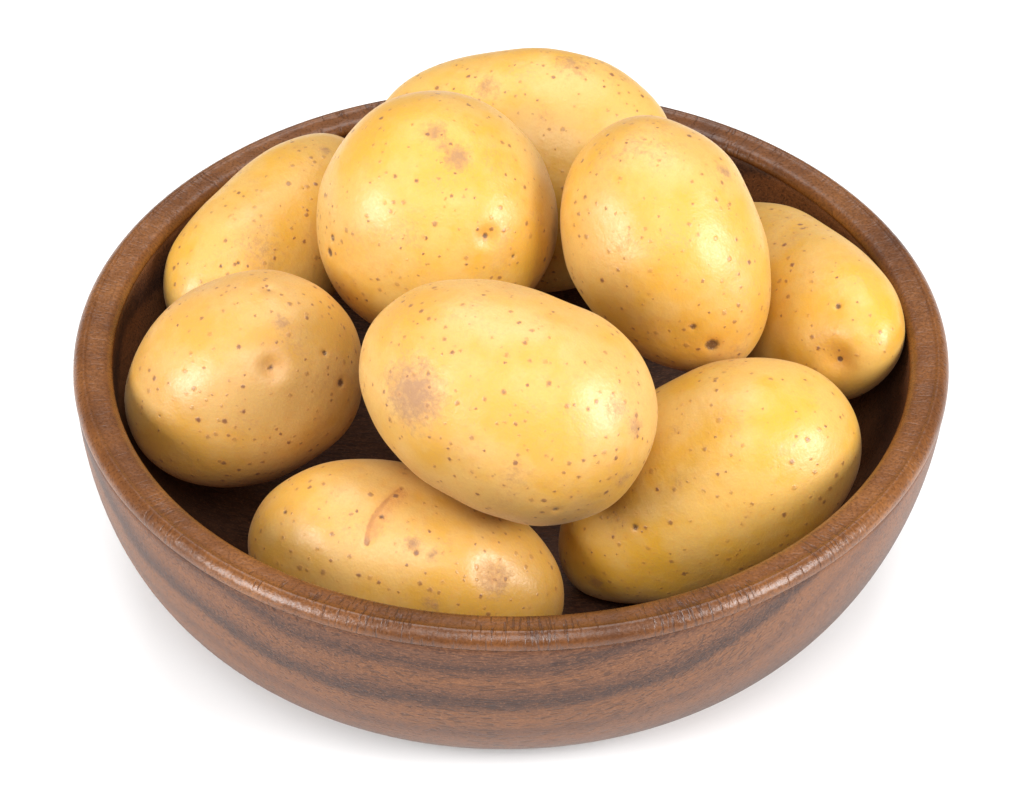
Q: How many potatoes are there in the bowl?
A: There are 9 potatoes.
